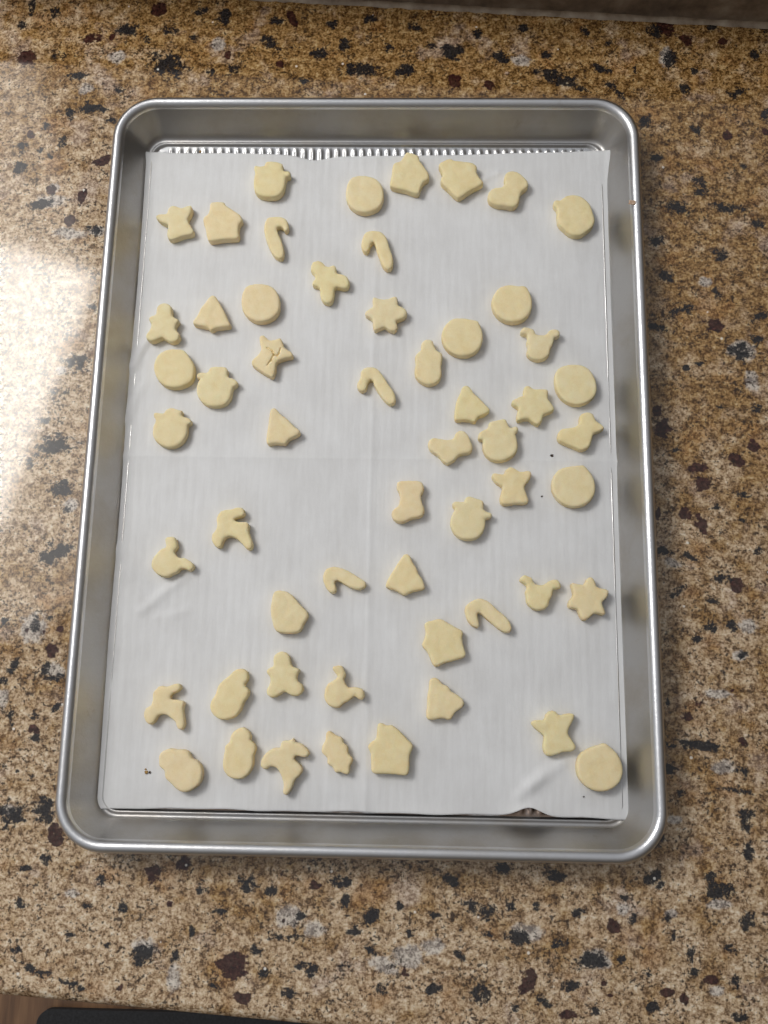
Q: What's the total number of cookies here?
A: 56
